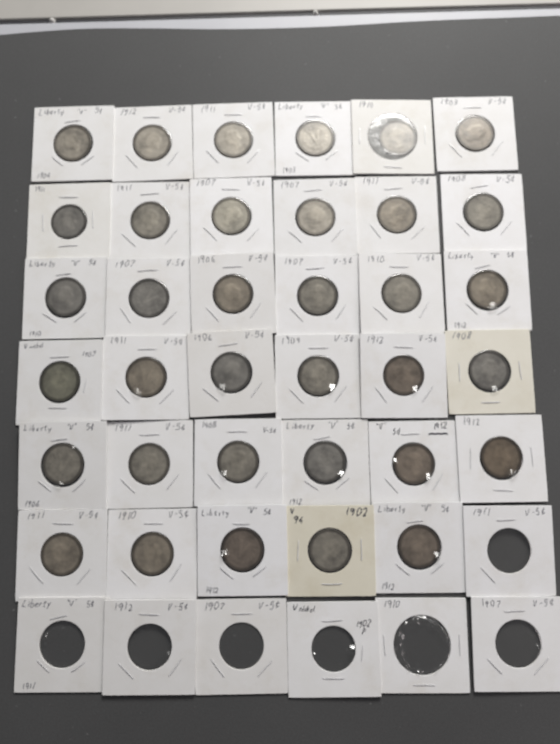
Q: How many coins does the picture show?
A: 35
